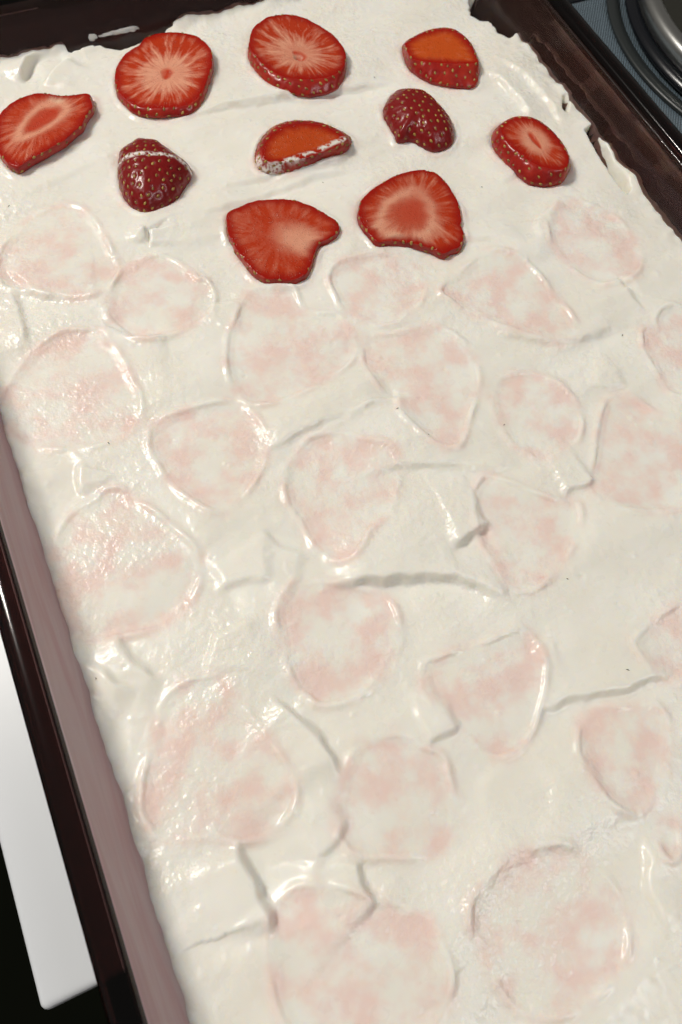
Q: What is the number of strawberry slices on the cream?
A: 10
